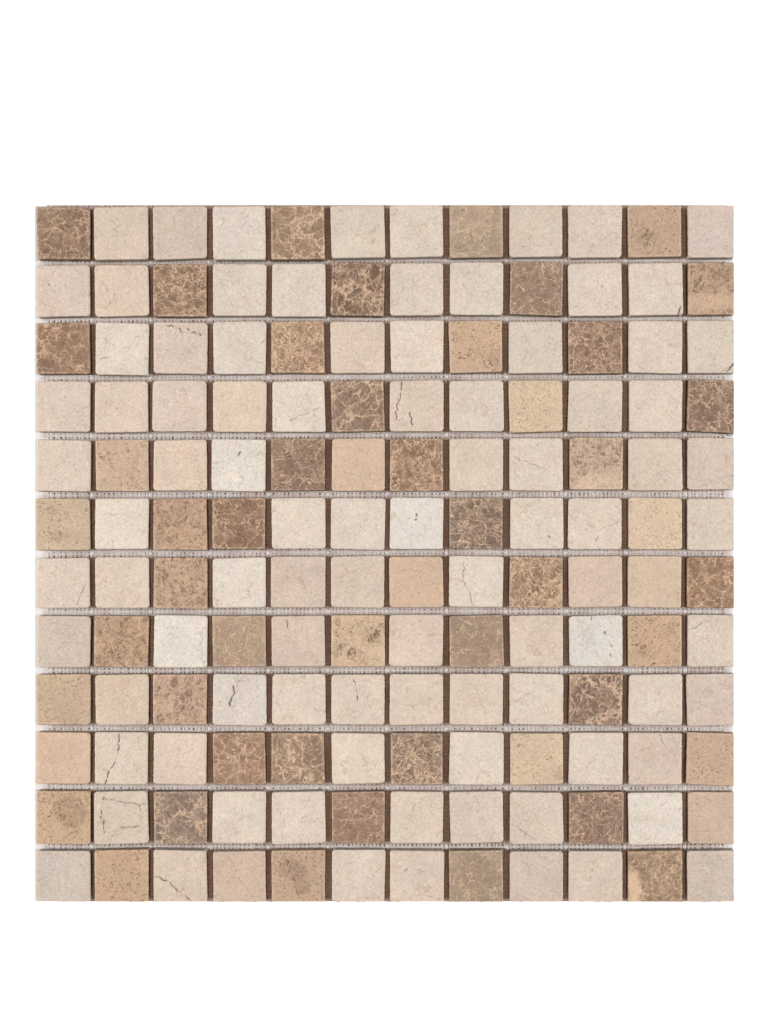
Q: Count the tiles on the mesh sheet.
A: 144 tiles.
